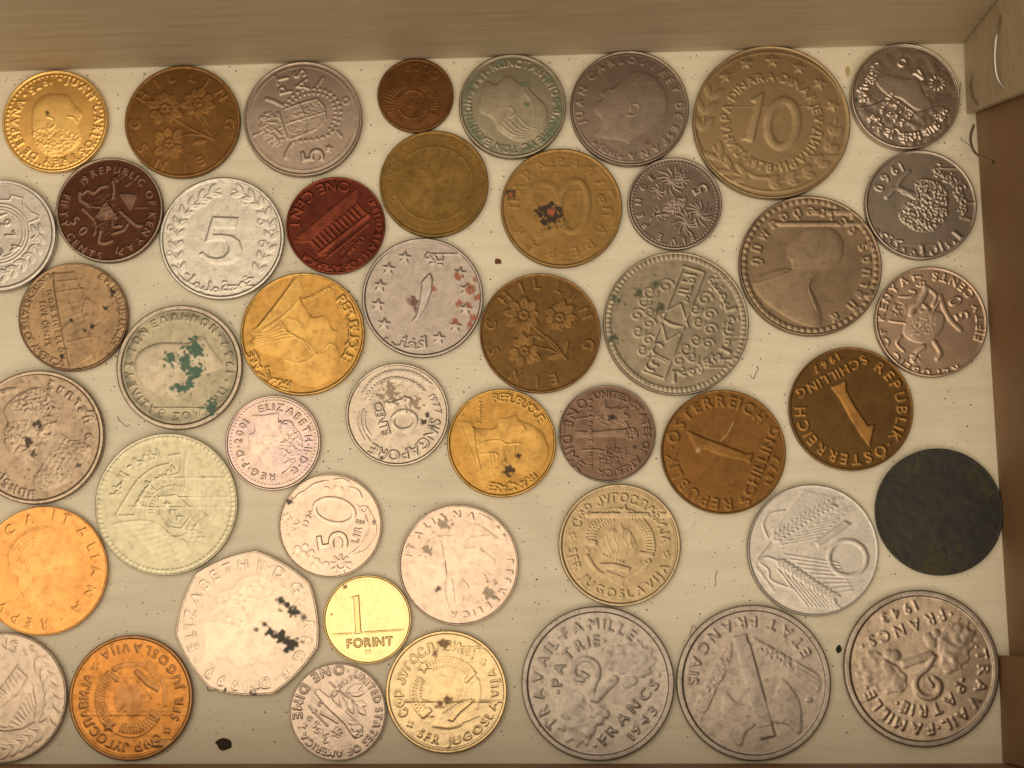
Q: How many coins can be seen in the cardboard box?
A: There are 47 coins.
